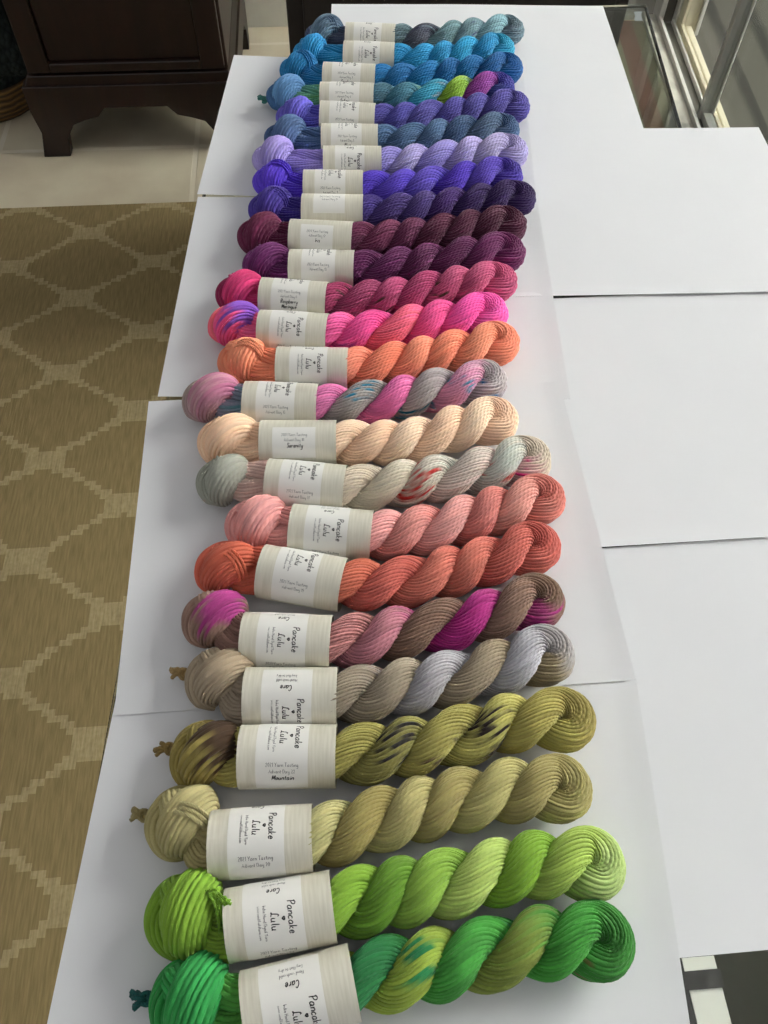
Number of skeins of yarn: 25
